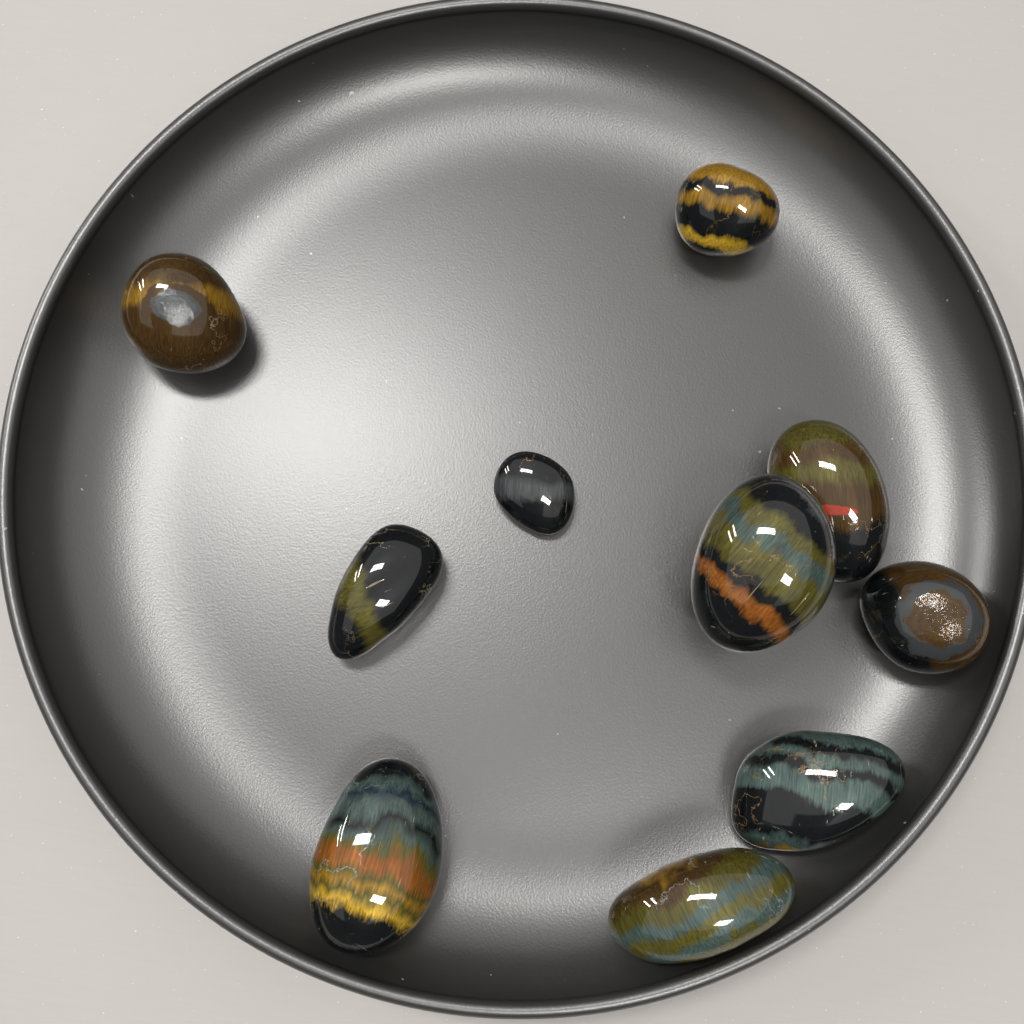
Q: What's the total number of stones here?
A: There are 10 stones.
